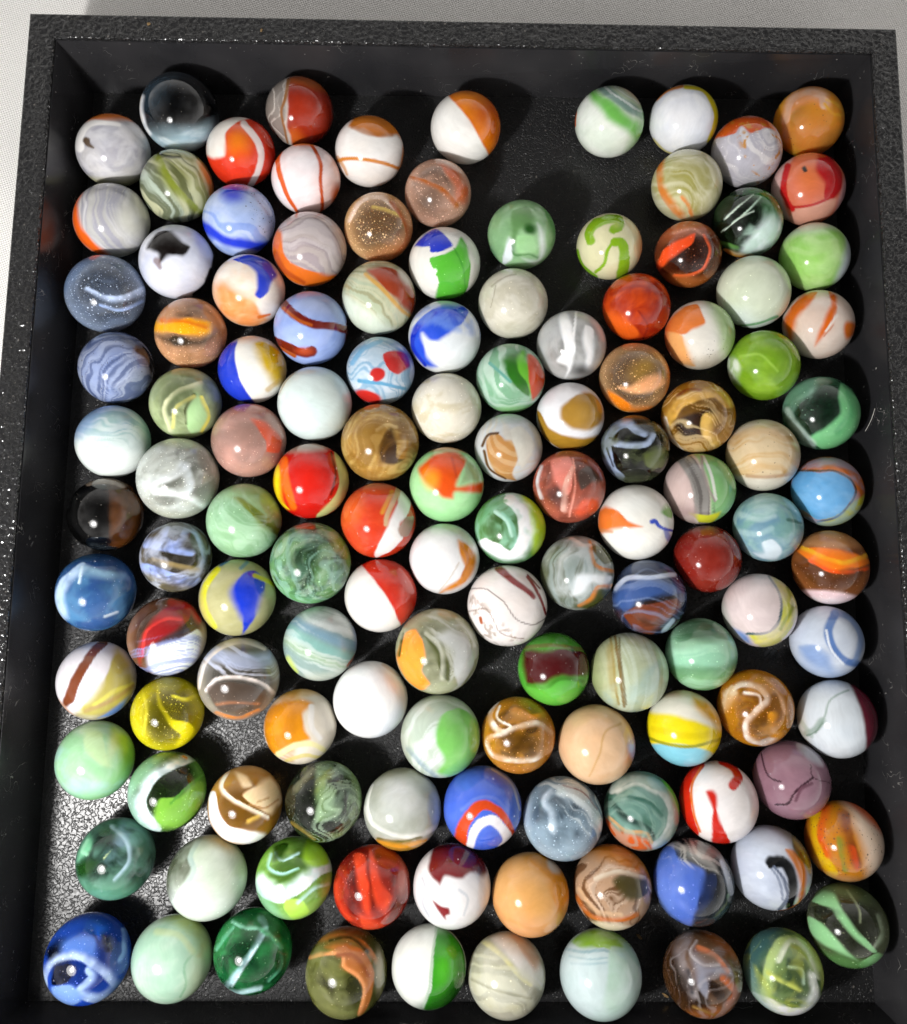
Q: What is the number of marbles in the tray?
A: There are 128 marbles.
